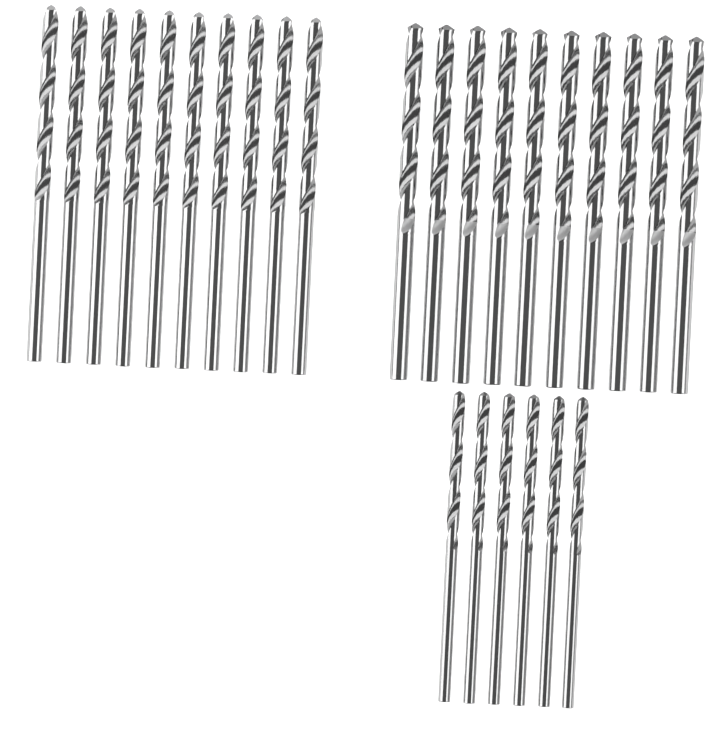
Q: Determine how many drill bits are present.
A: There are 26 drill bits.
